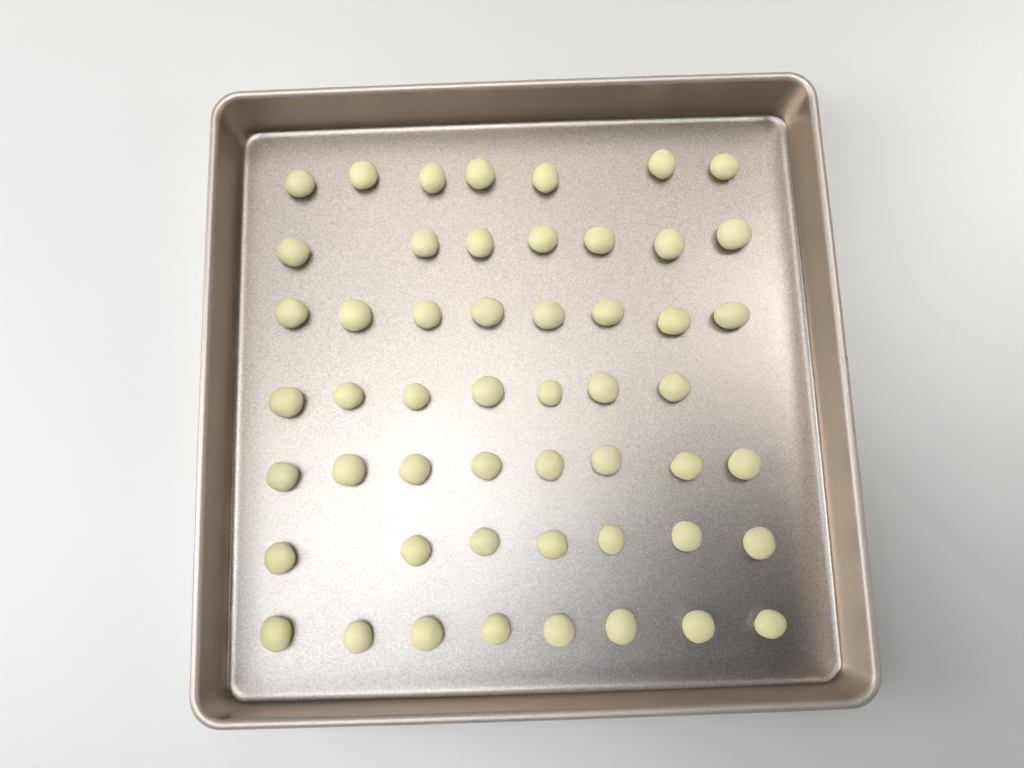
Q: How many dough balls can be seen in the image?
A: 52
